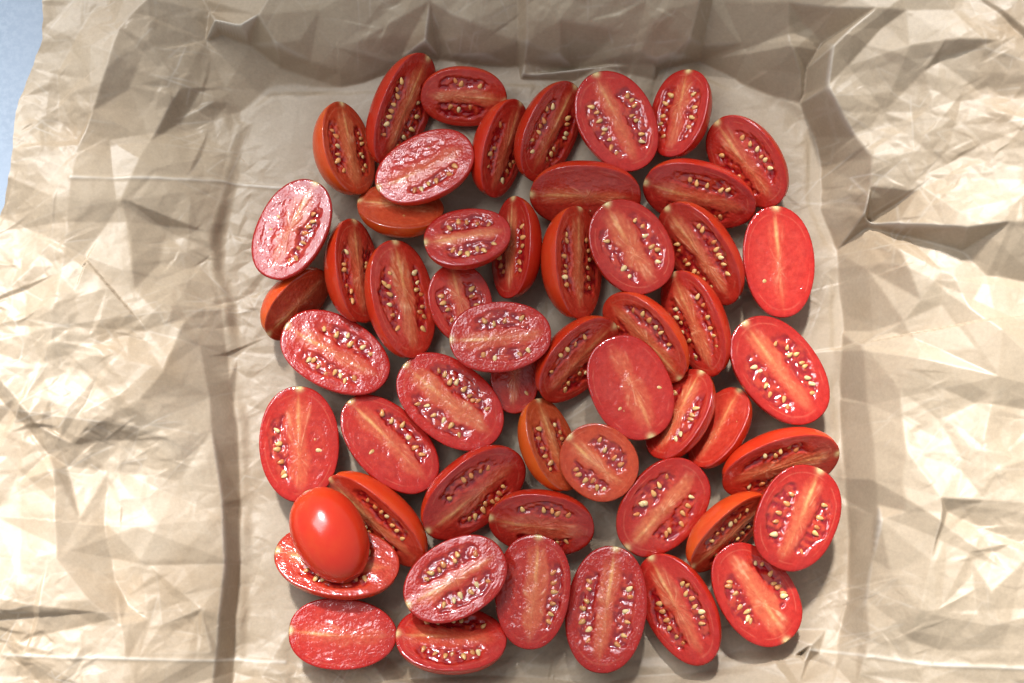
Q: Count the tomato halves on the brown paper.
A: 54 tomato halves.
